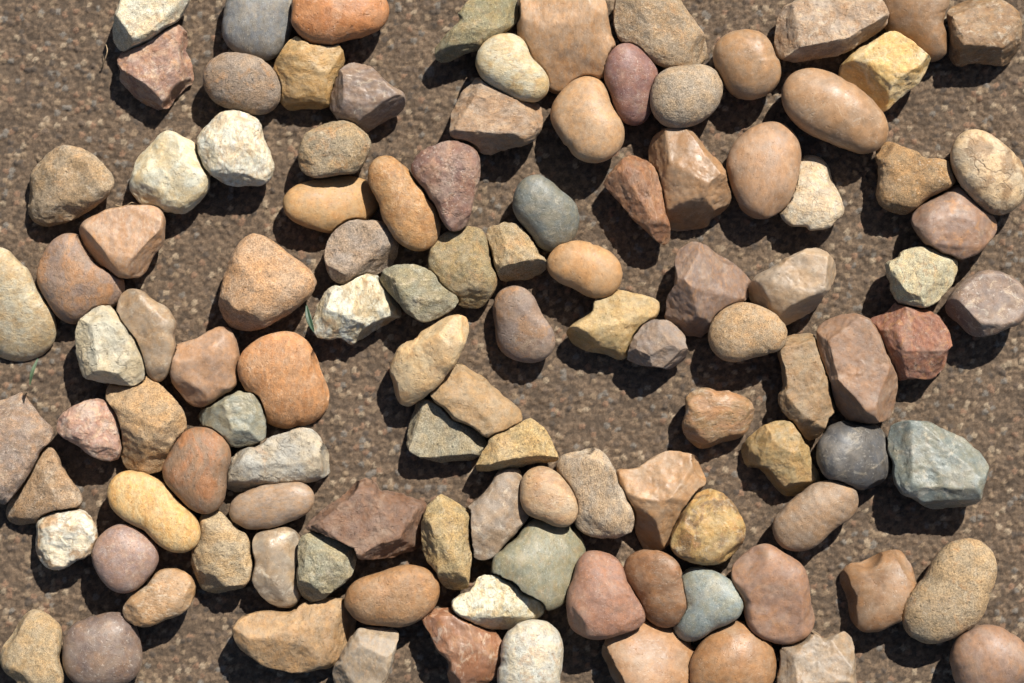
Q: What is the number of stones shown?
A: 111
